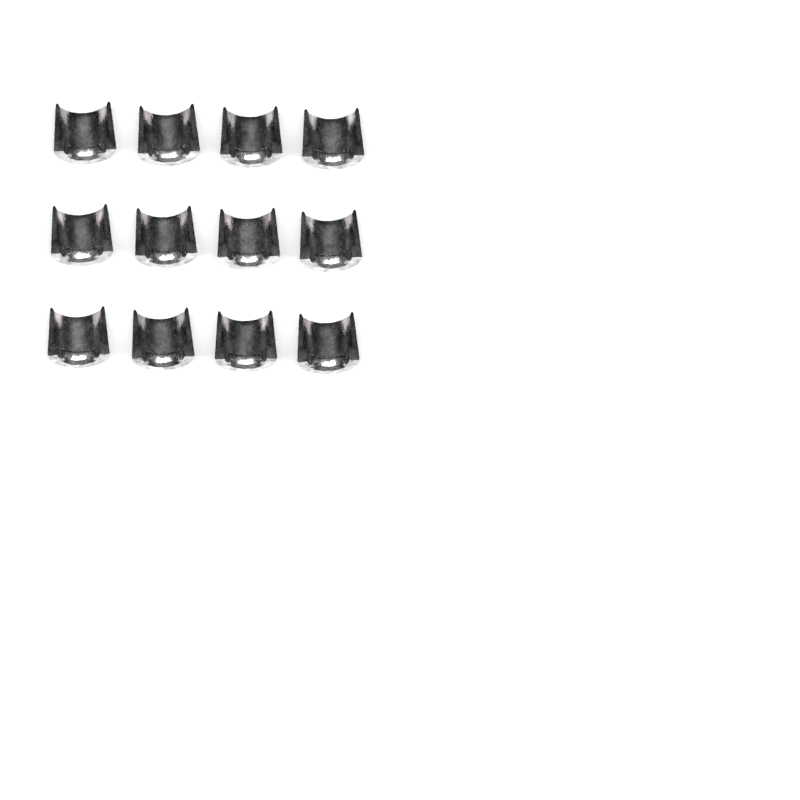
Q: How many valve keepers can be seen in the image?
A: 12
